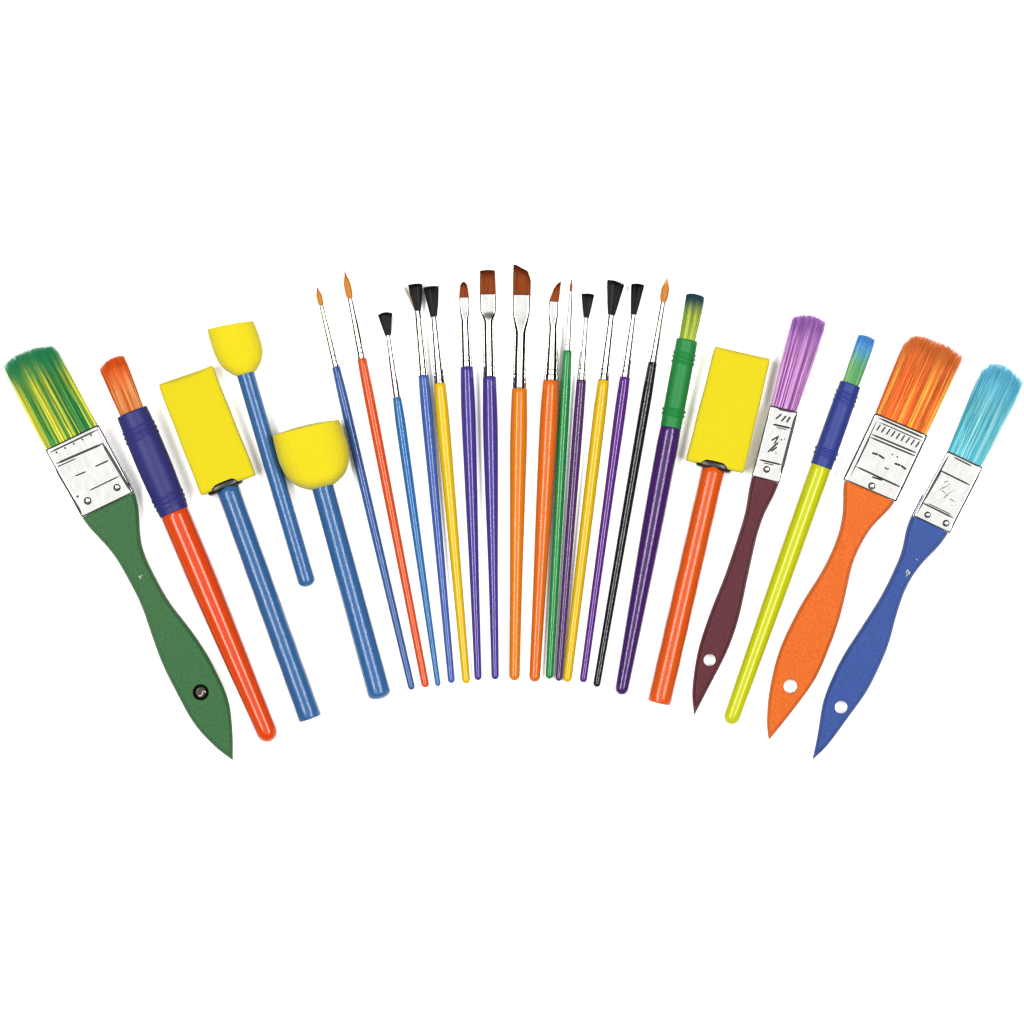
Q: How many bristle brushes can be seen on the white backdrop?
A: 21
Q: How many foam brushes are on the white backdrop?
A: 4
